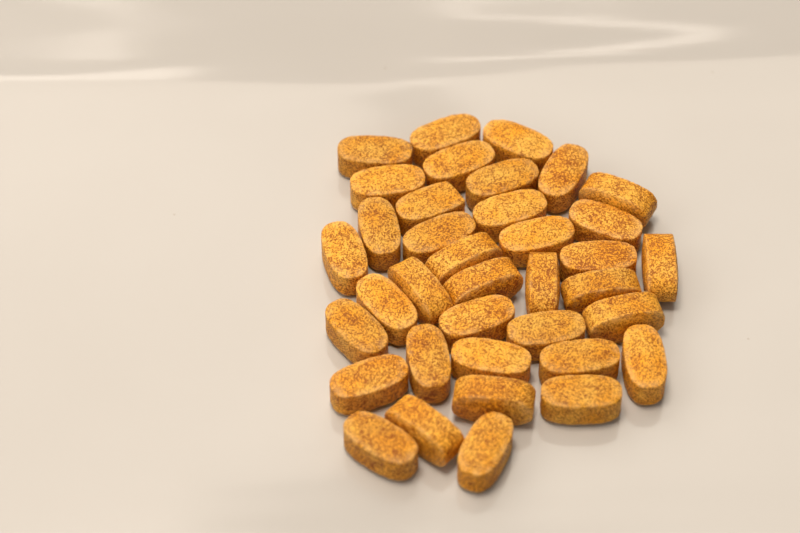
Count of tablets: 37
